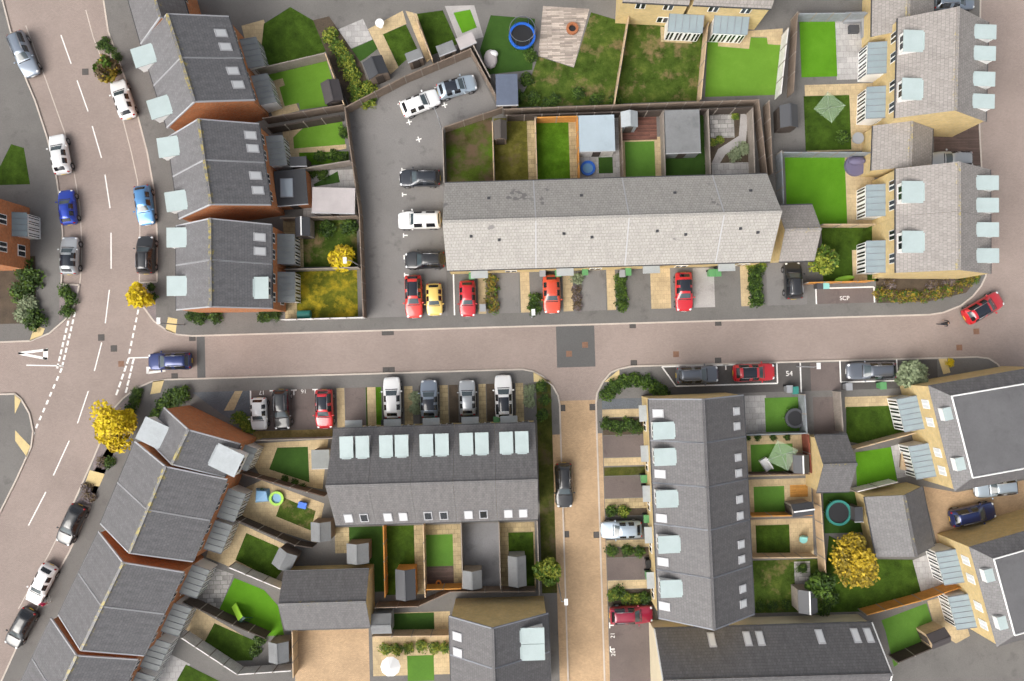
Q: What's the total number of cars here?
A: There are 40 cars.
